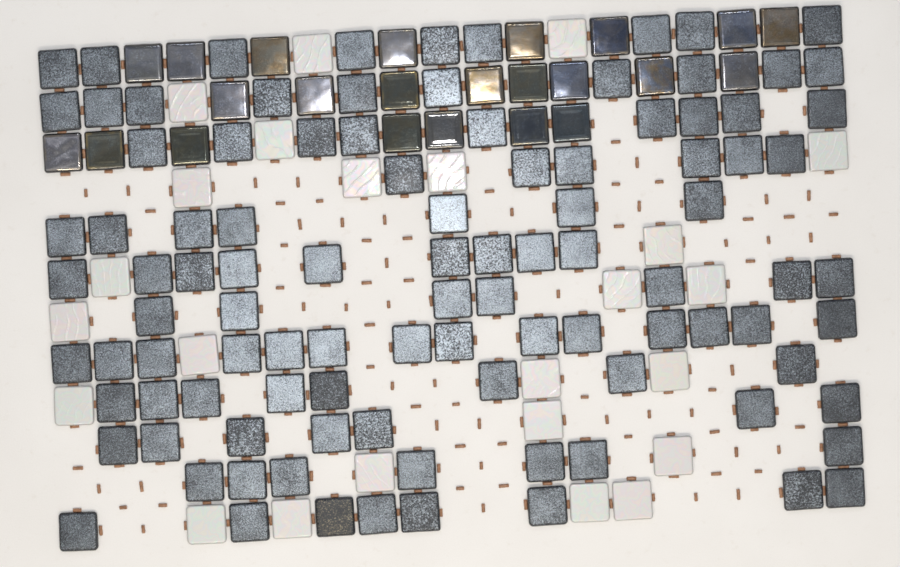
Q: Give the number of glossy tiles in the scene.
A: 23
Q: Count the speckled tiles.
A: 101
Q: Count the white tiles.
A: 24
